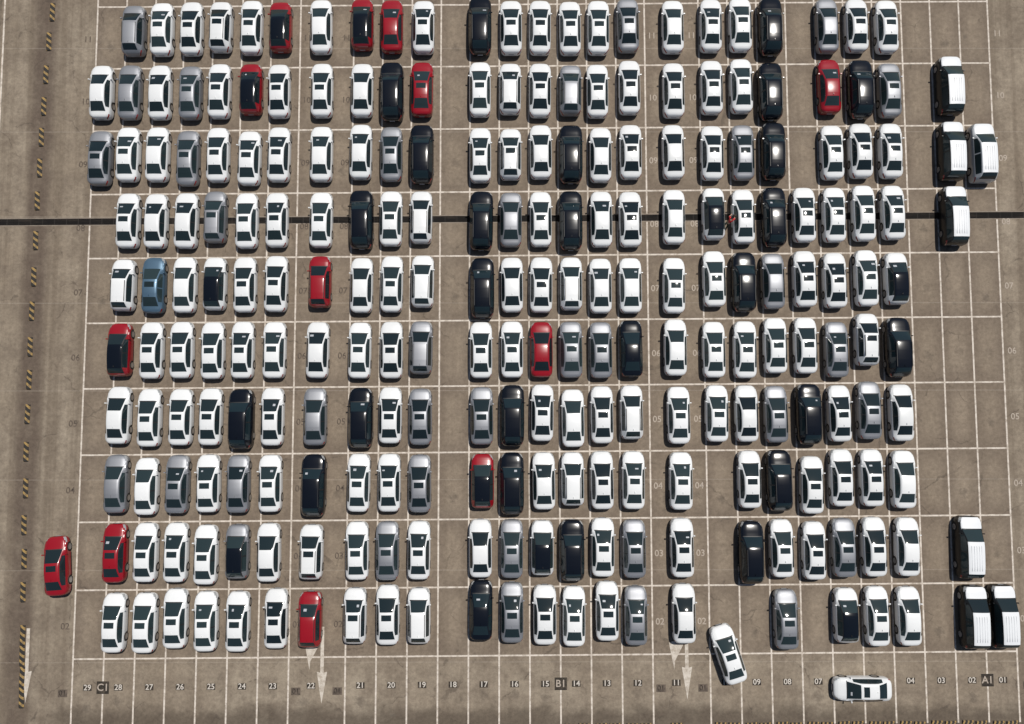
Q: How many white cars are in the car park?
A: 162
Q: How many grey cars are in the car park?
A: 35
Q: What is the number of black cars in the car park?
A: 26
